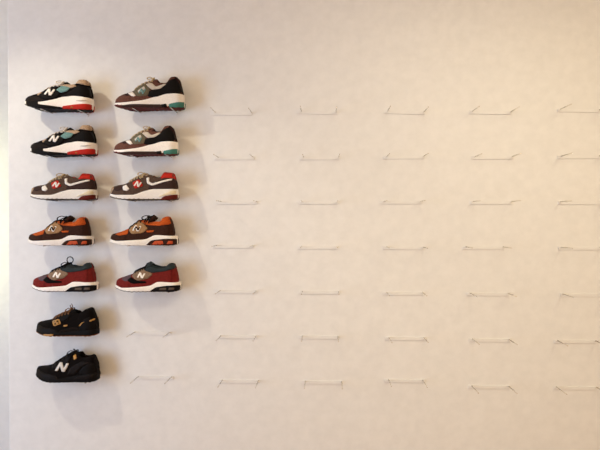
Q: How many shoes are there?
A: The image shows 12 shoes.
